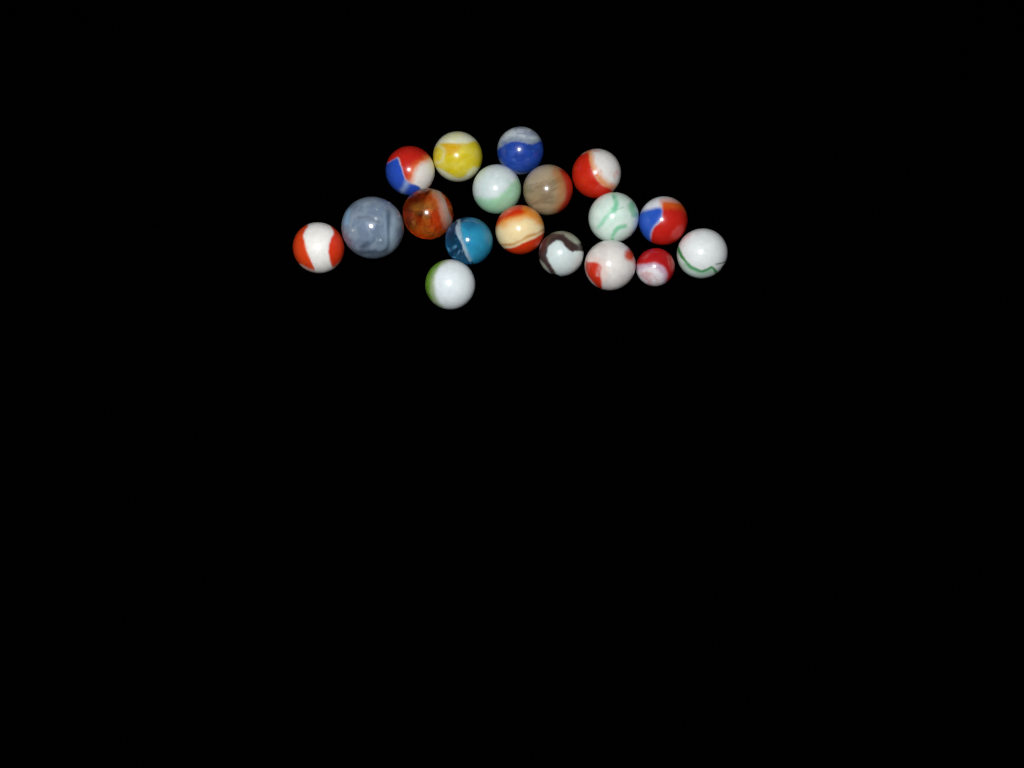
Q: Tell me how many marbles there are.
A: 18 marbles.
